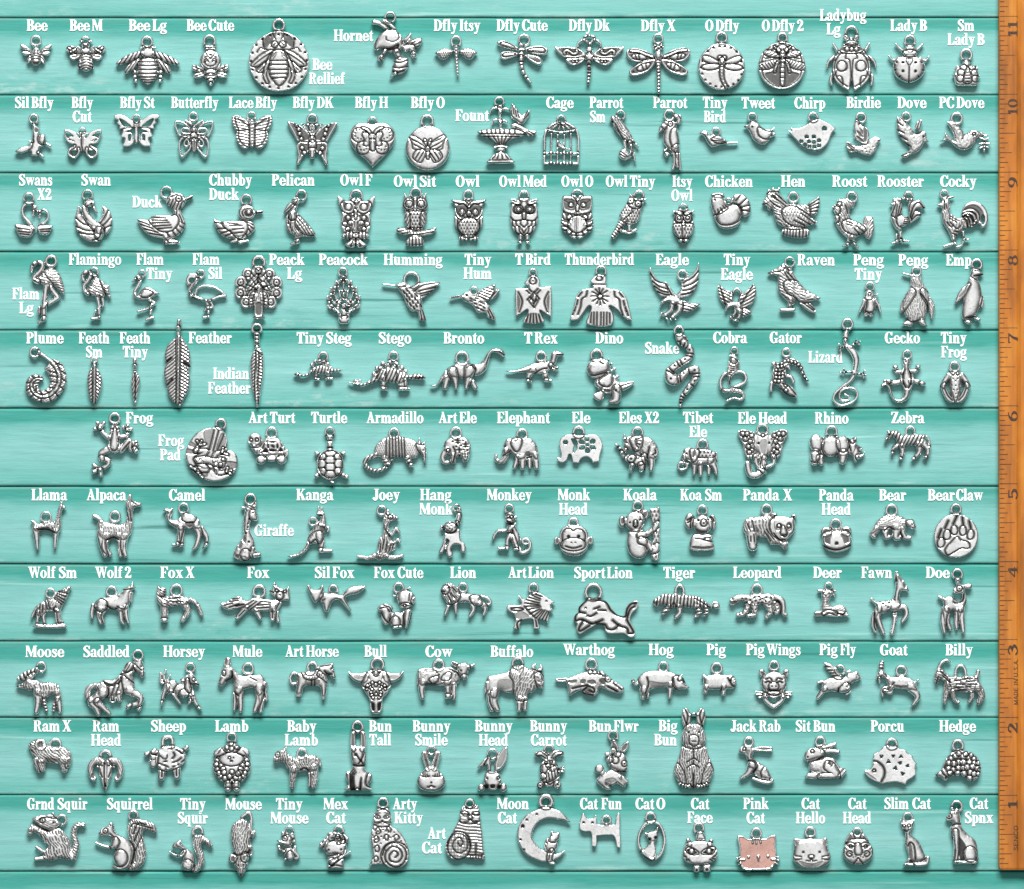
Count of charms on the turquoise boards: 171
